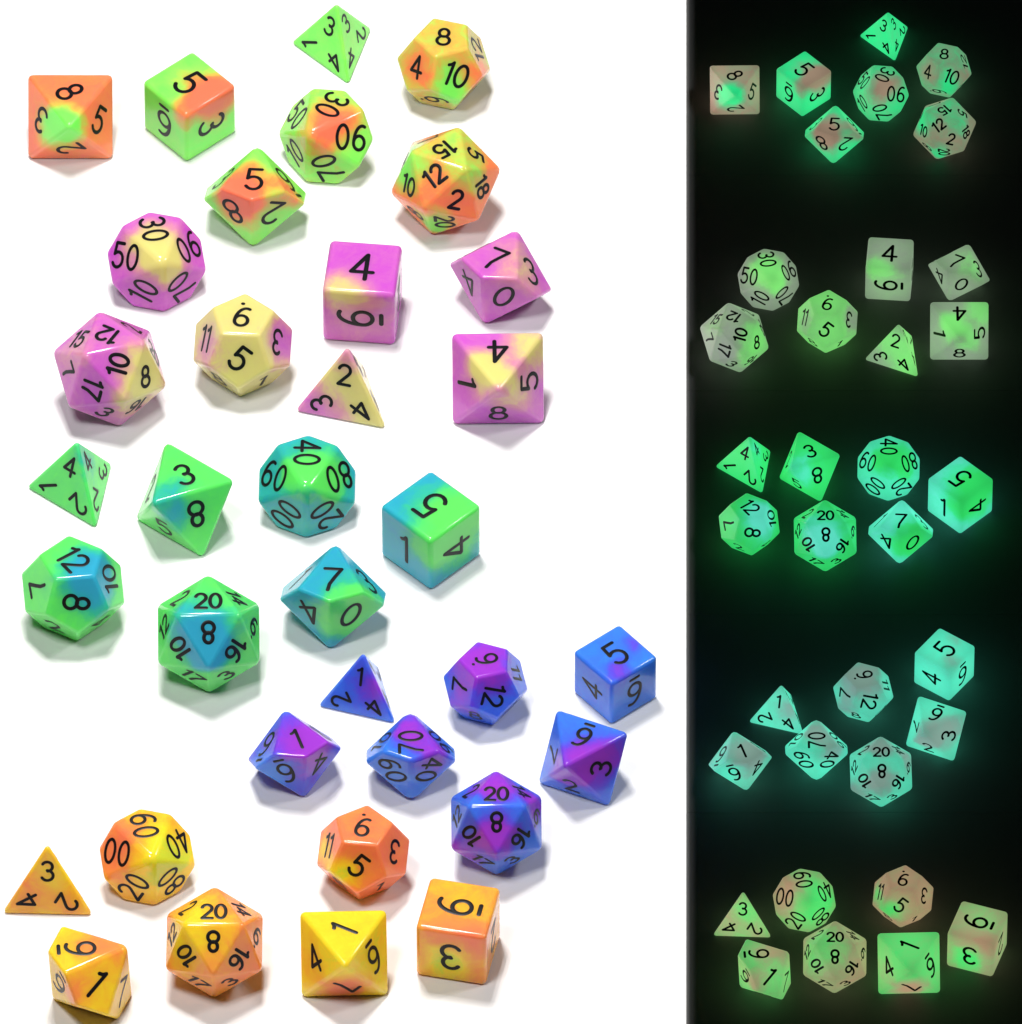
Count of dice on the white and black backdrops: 70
